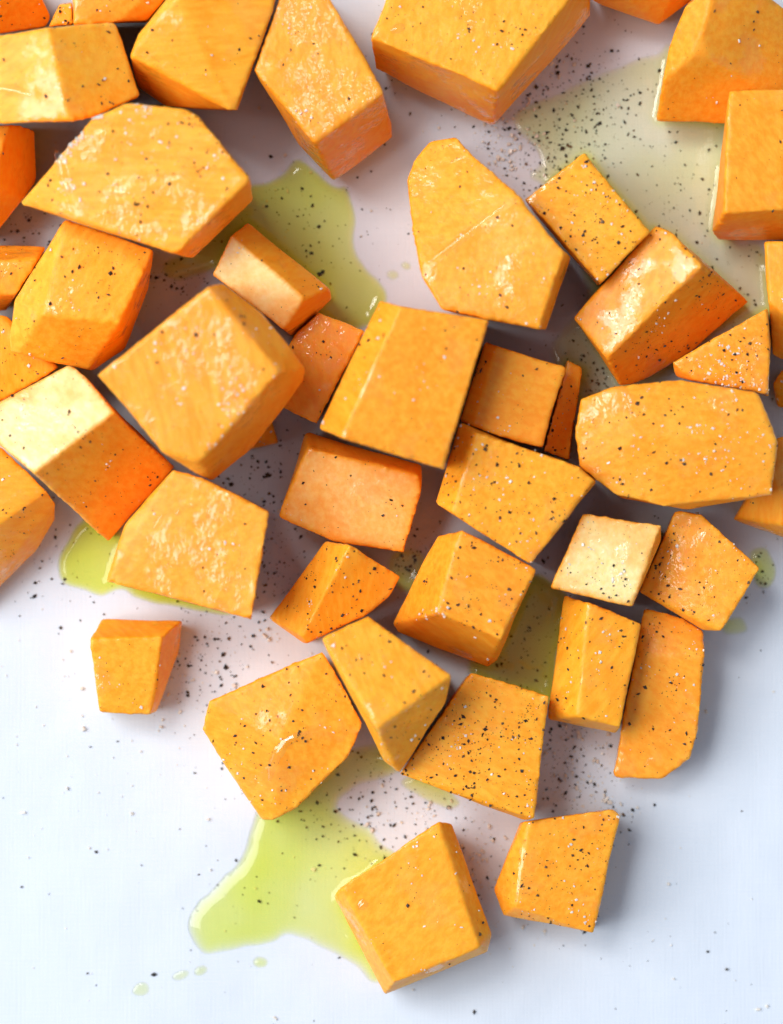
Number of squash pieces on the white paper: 47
